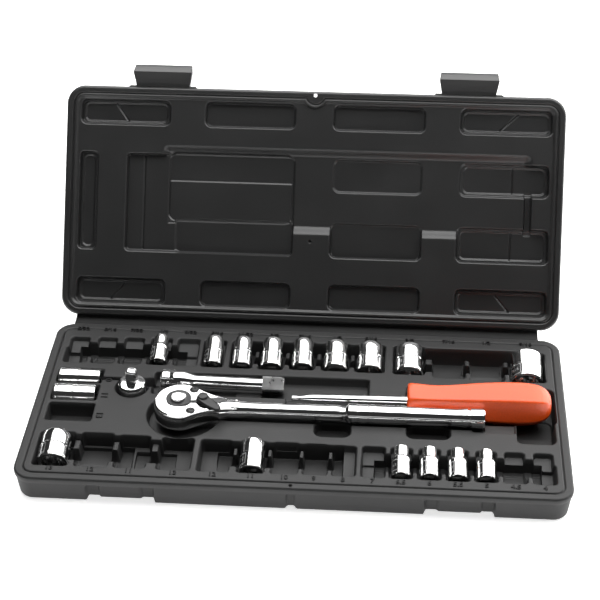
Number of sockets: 17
